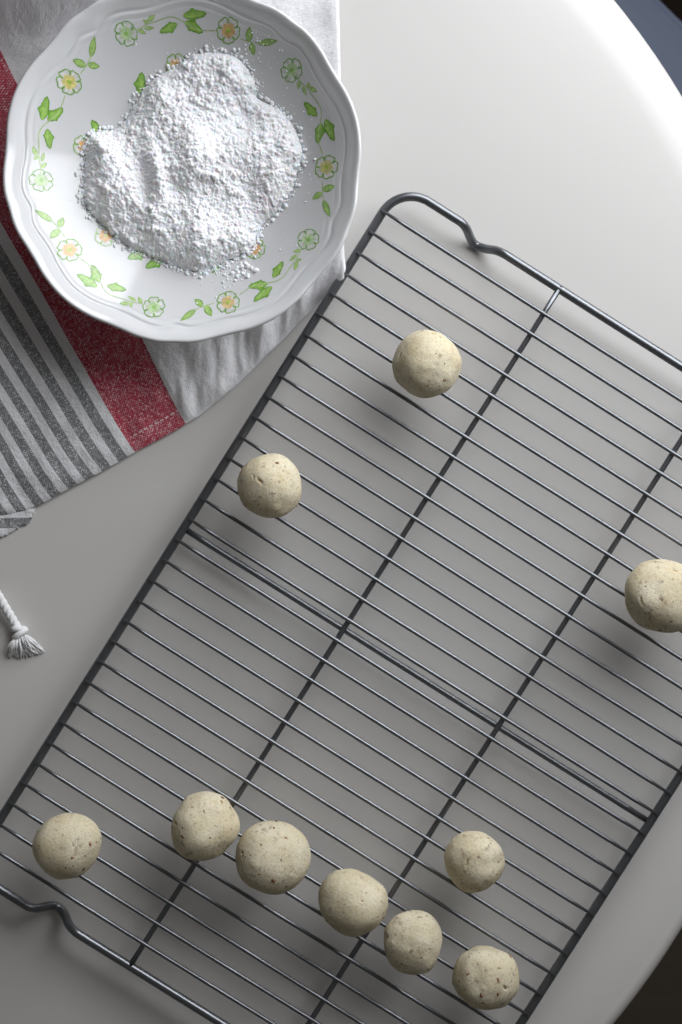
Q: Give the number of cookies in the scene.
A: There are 10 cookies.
